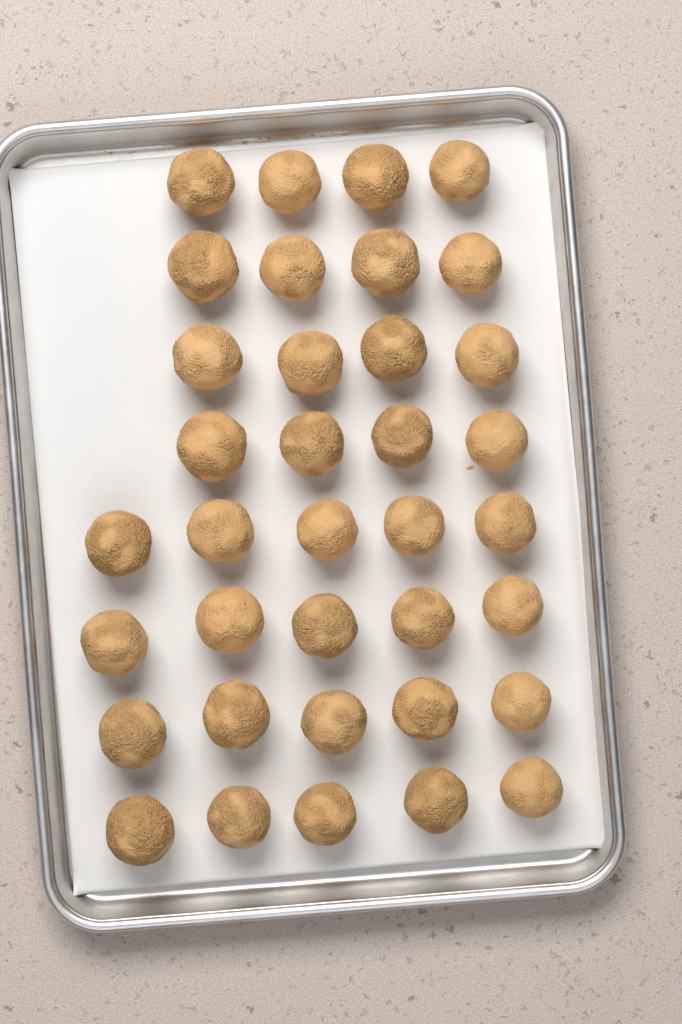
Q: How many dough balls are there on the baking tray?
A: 36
